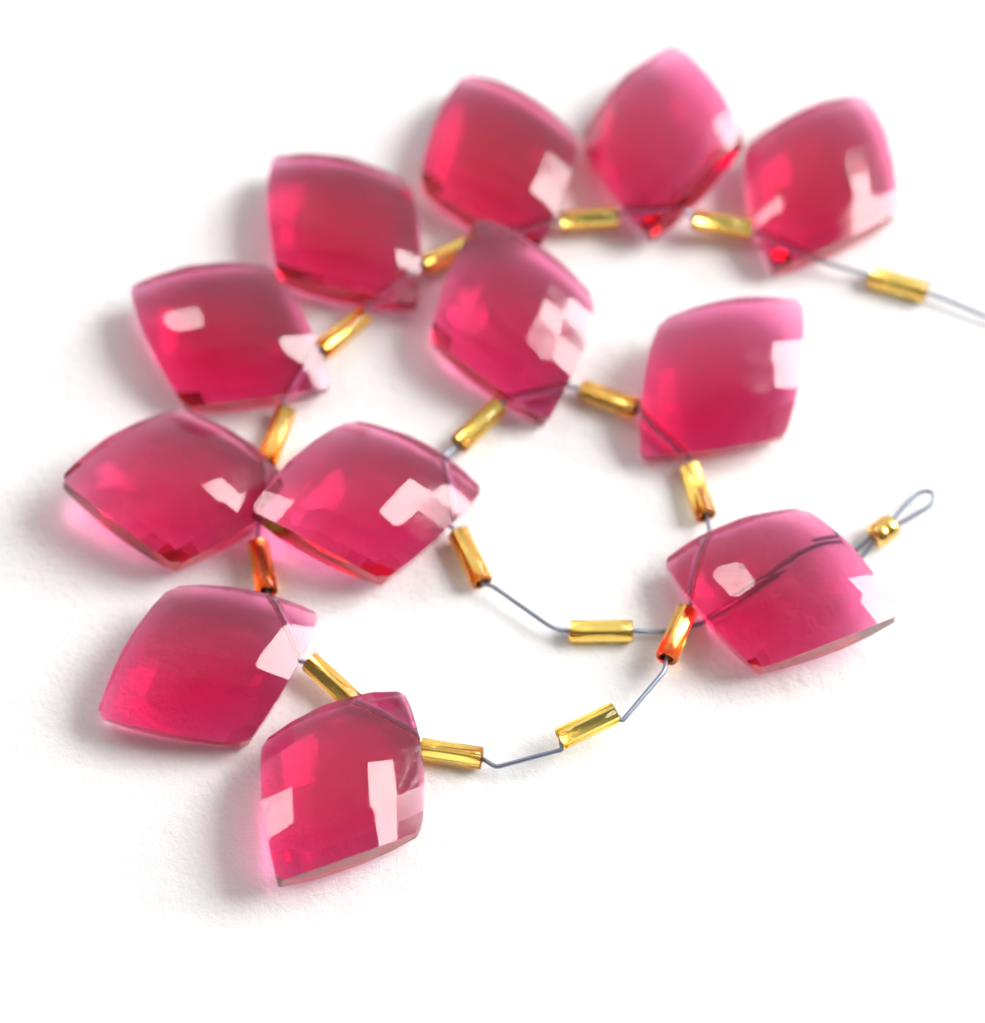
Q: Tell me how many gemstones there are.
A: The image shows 12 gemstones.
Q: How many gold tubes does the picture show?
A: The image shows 16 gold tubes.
